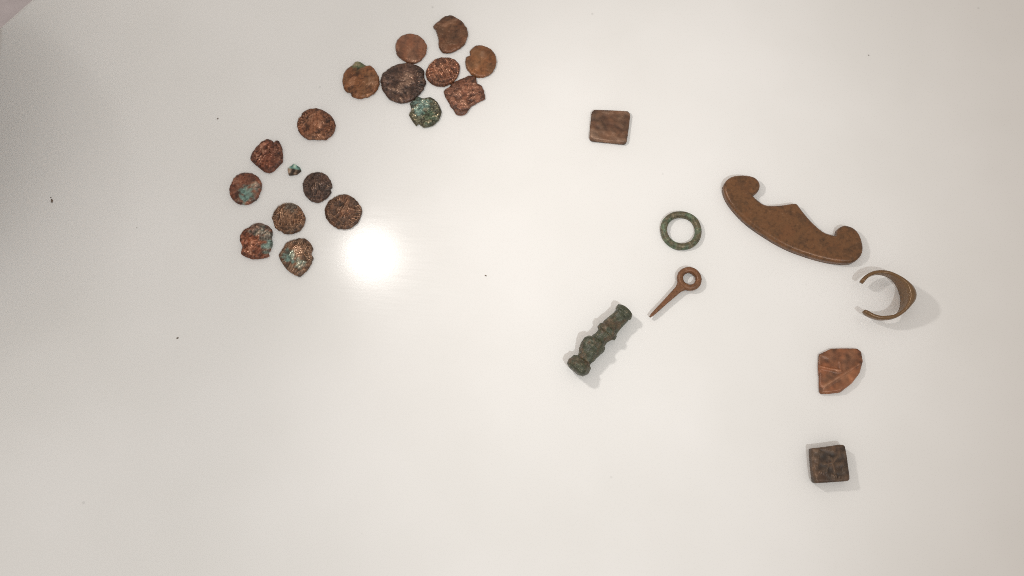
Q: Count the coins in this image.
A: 16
